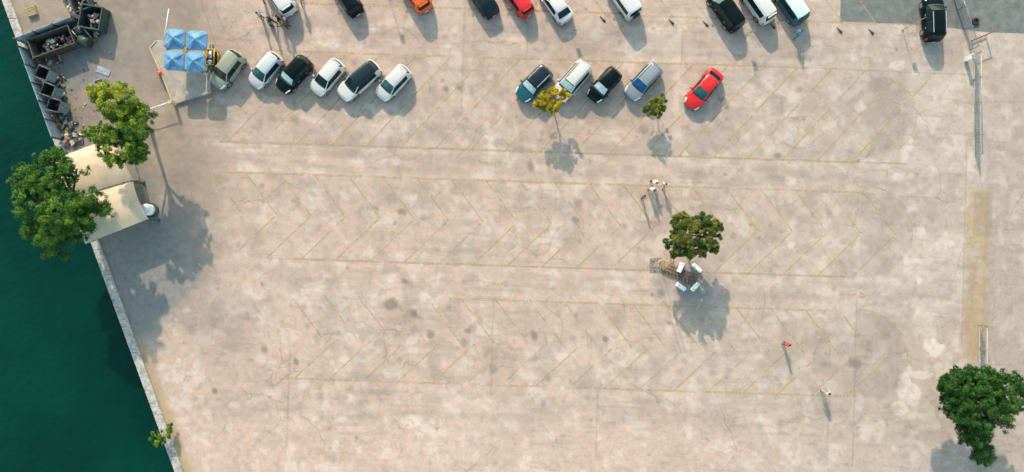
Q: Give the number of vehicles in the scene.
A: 22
